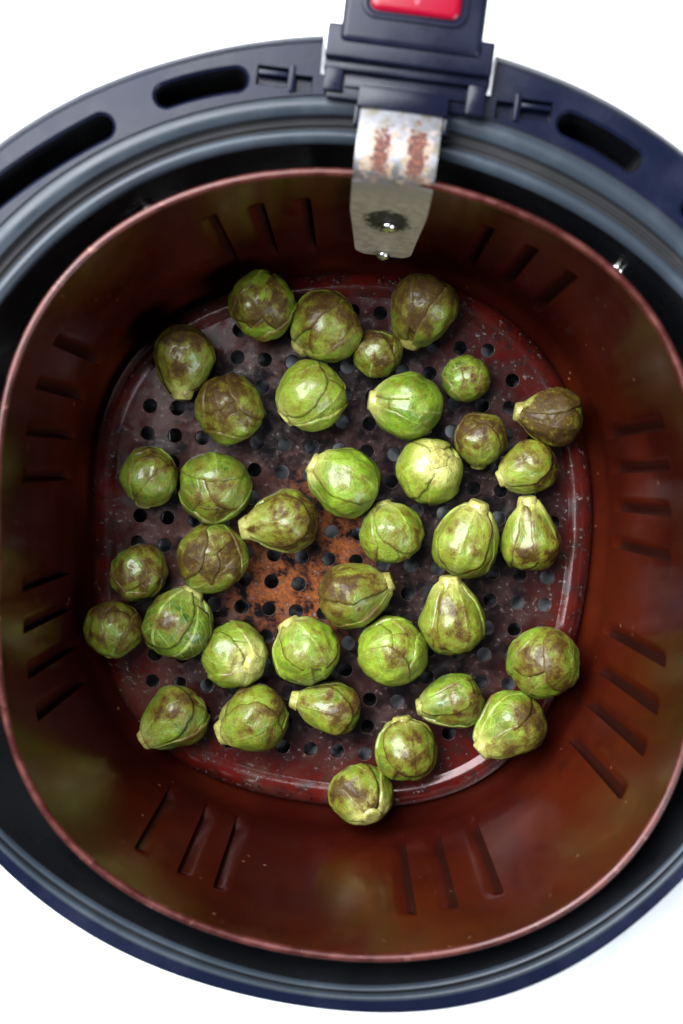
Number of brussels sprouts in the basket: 37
